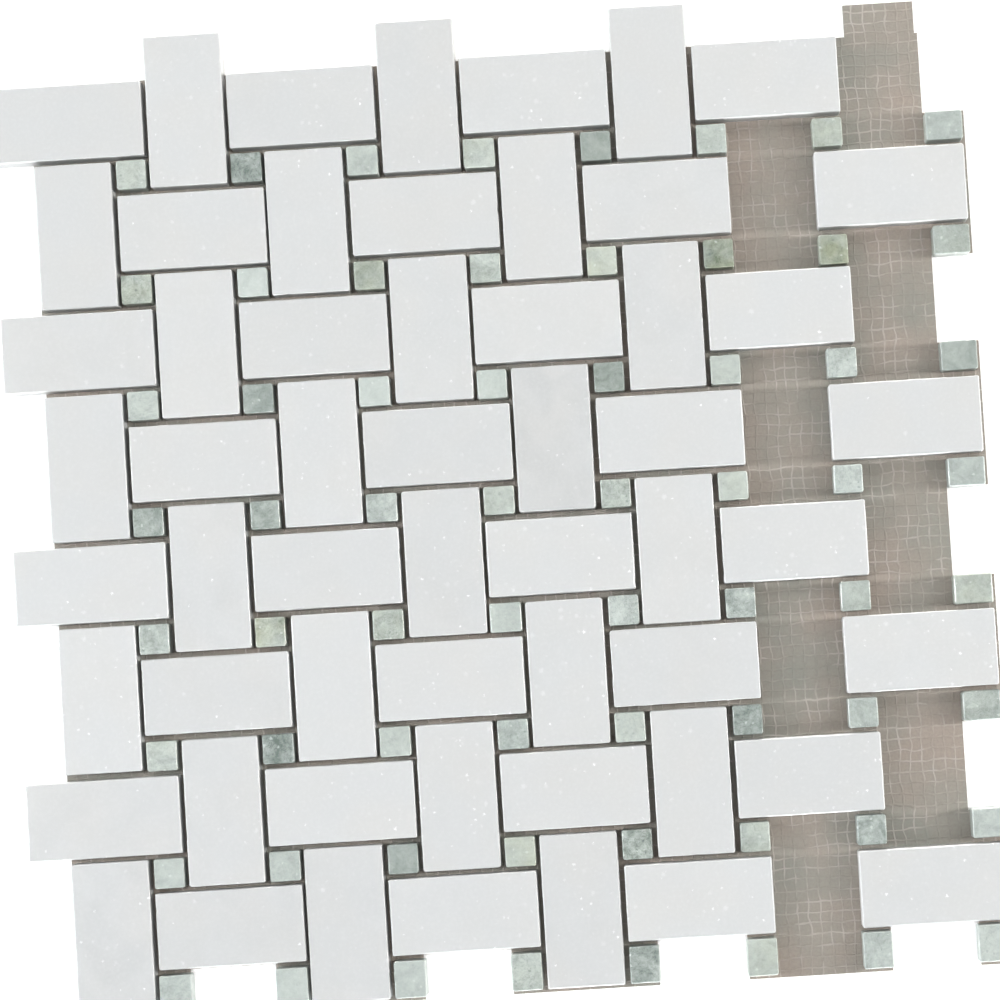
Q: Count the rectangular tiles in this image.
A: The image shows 56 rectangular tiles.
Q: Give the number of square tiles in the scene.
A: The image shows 64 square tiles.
